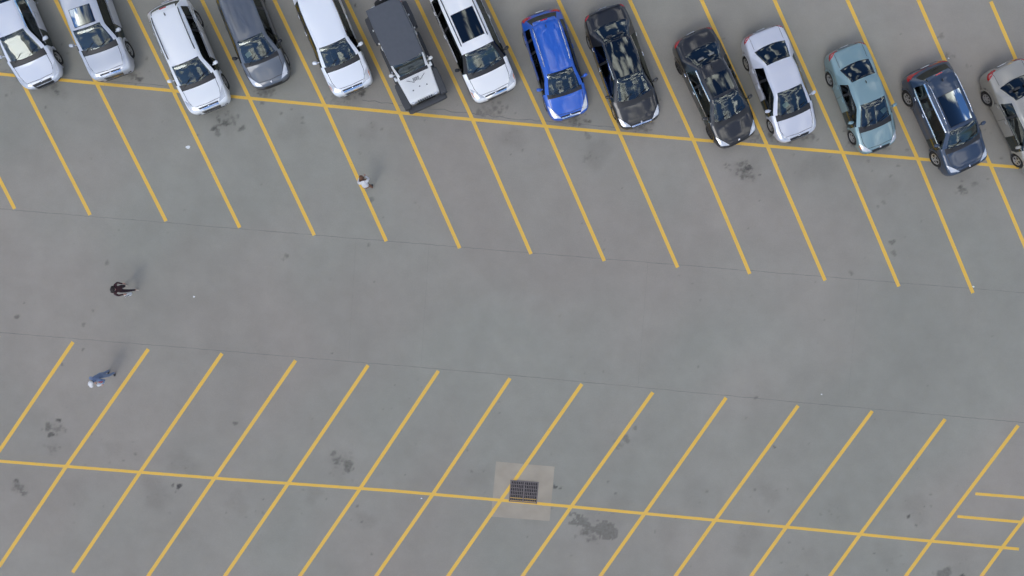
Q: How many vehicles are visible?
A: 14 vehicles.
